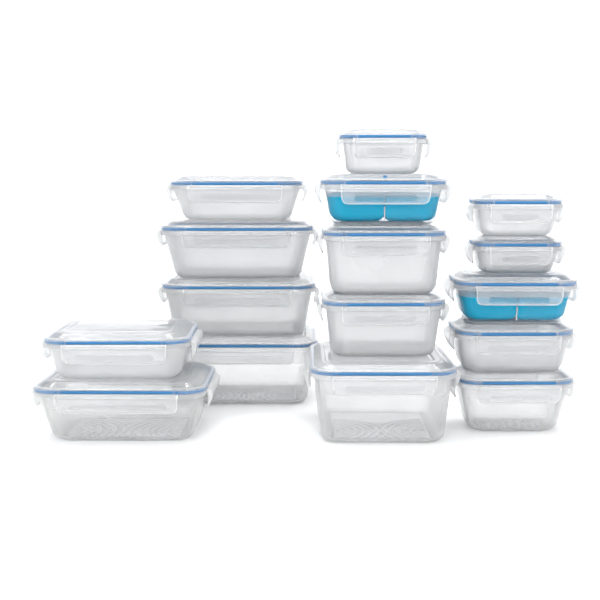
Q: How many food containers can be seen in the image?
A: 16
